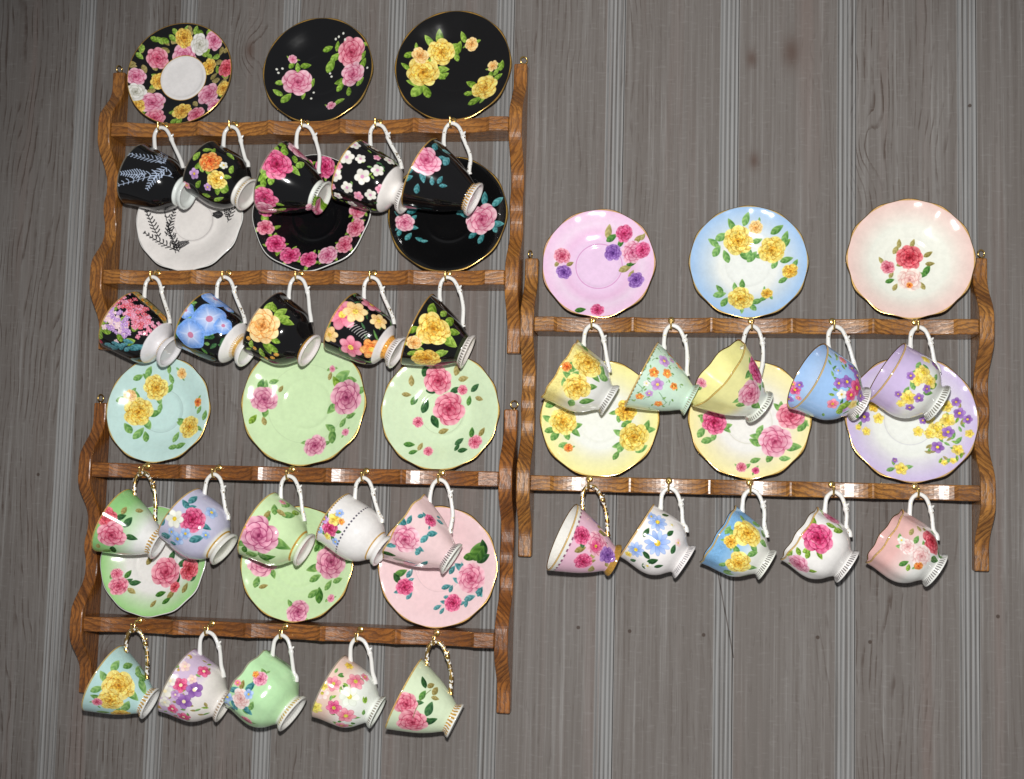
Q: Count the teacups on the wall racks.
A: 30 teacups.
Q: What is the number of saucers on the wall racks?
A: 18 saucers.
